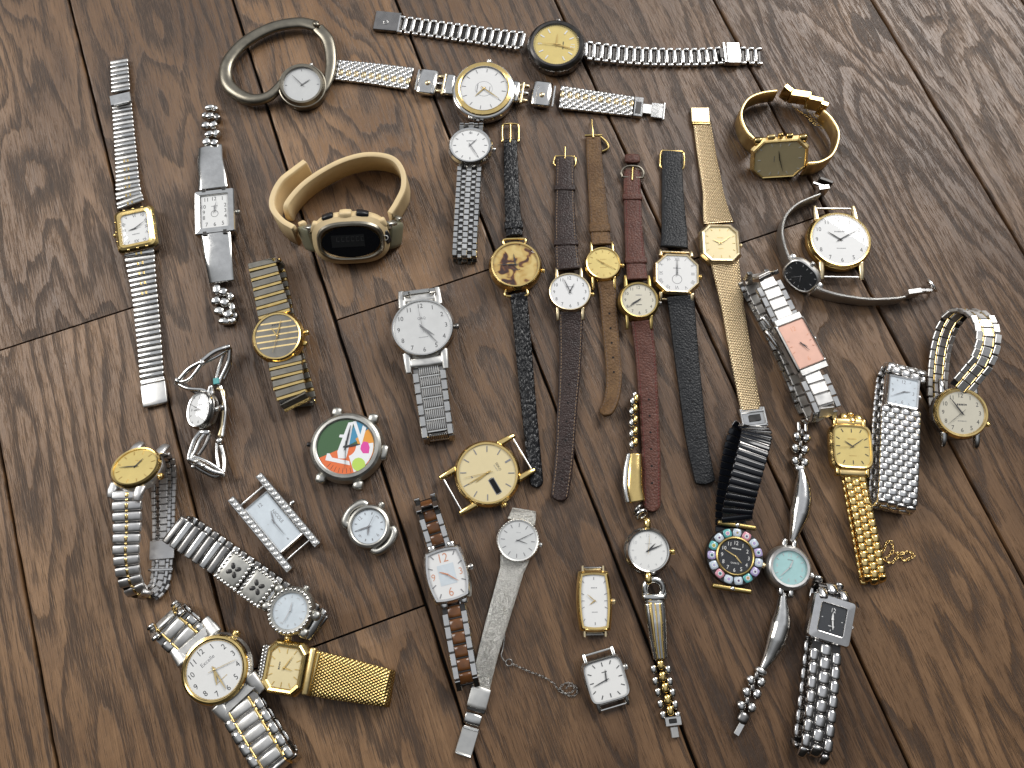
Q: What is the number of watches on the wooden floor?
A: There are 39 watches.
